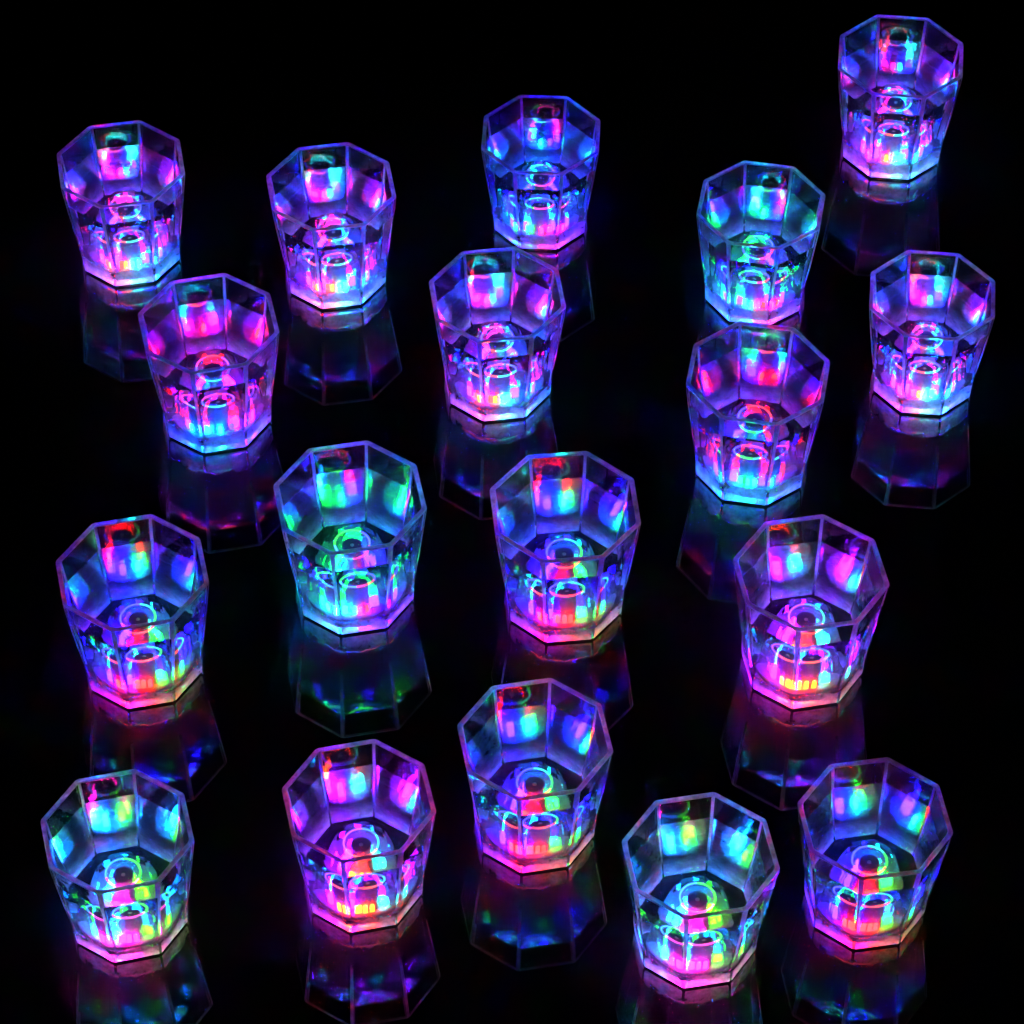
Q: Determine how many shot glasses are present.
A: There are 18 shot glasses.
